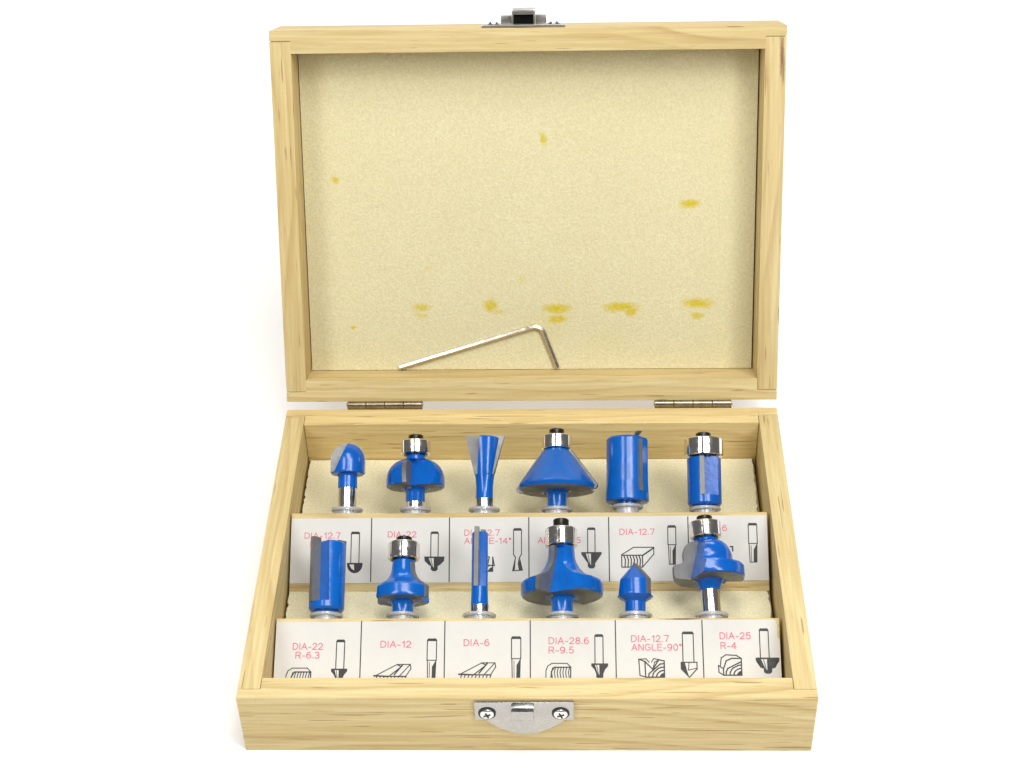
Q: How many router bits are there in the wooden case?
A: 12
